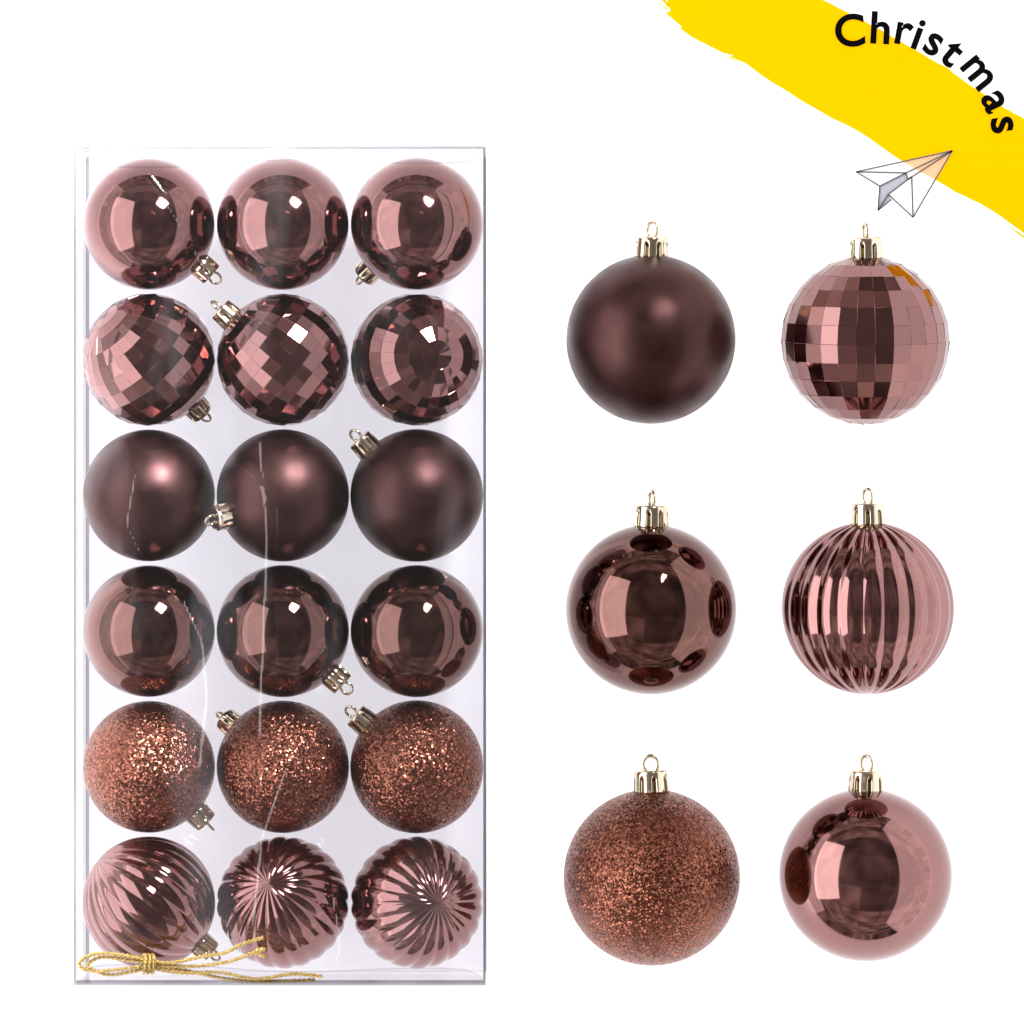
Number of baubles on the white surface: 24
